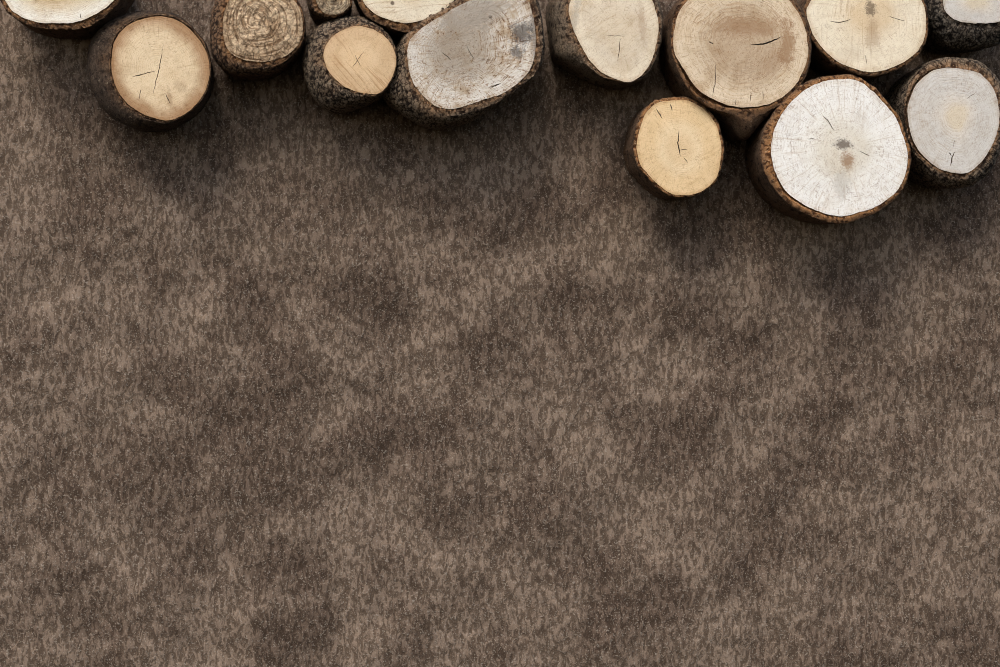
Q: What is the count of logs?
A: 14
